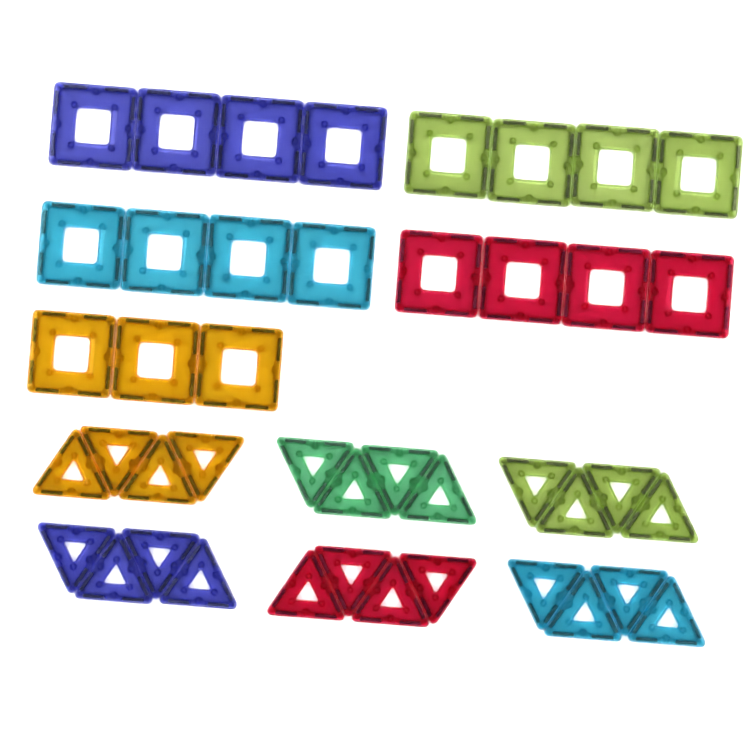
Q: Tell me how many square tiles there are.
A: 19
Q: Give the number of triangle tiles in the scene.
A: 24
